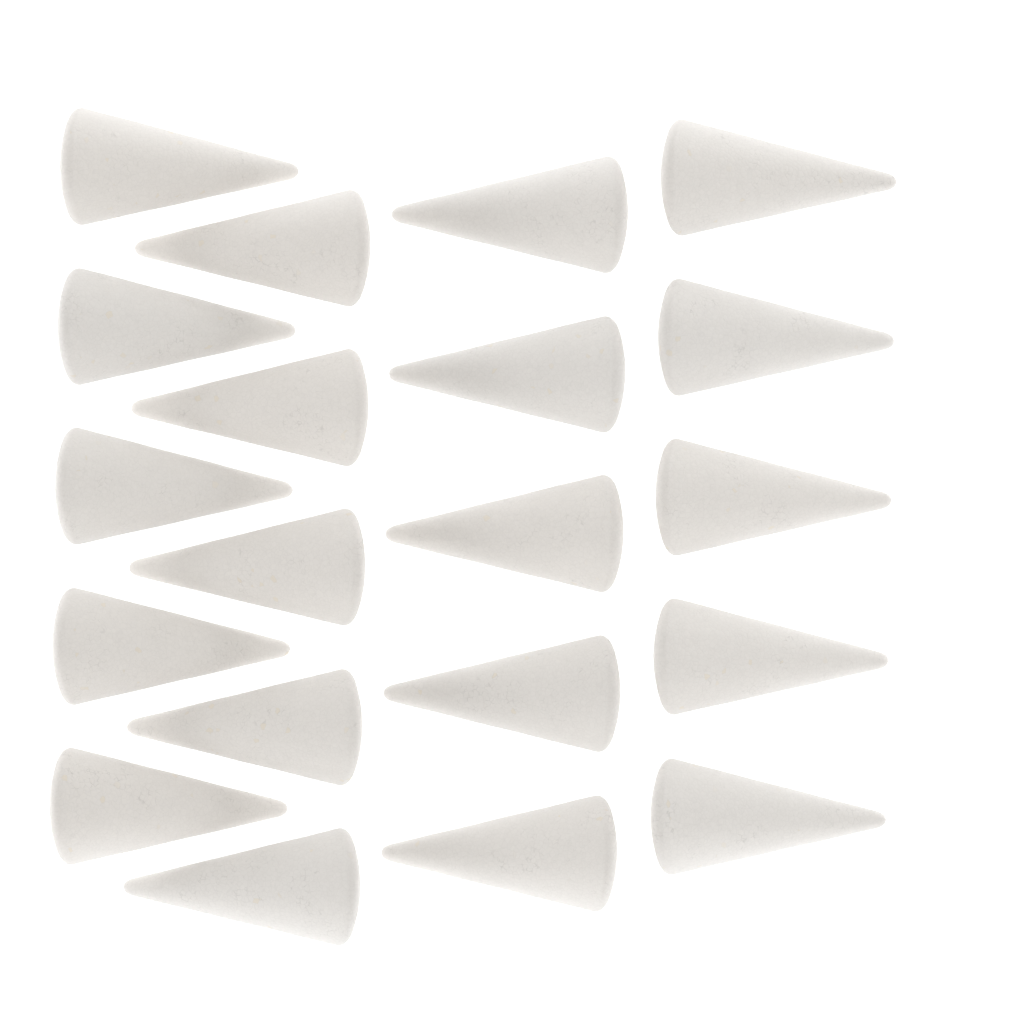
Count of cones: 20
